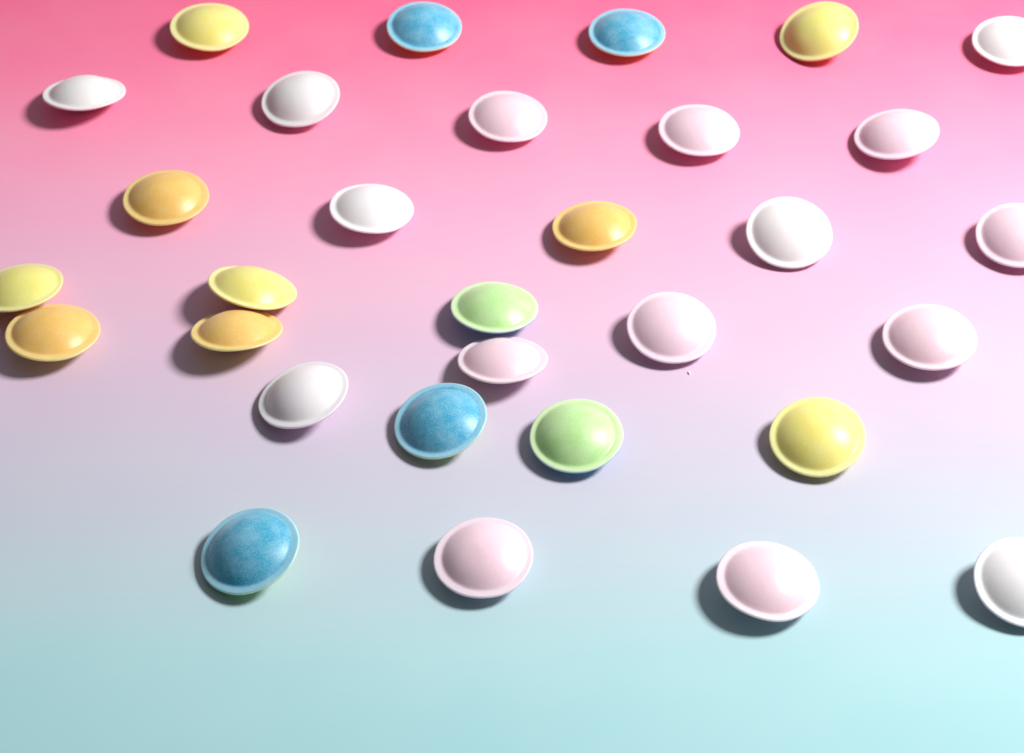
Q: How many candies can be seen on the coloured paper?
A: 31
